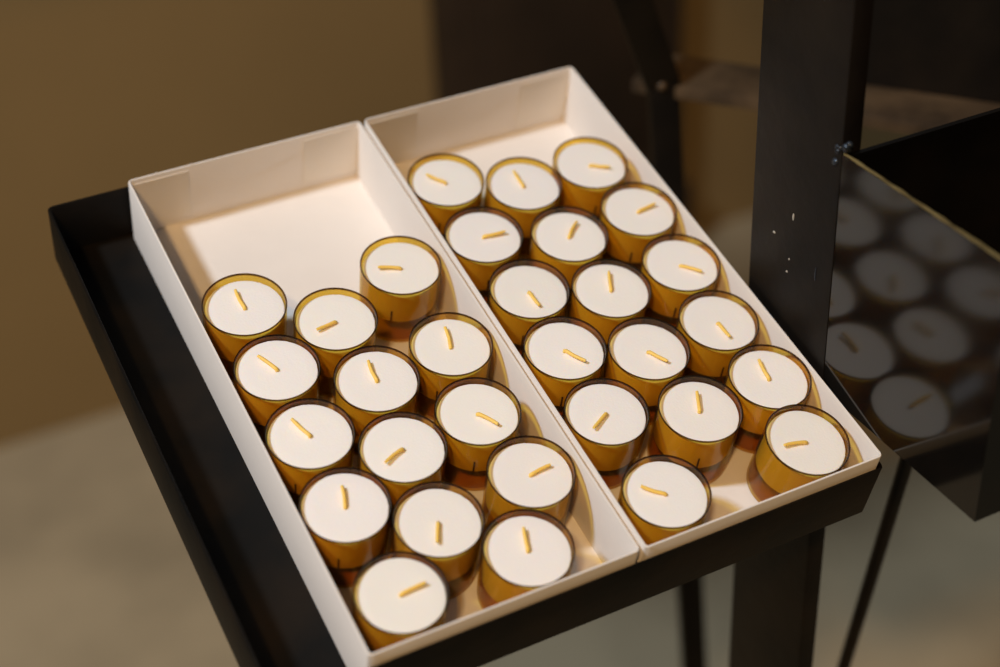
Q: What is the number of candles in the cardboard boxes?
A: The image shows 31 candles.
